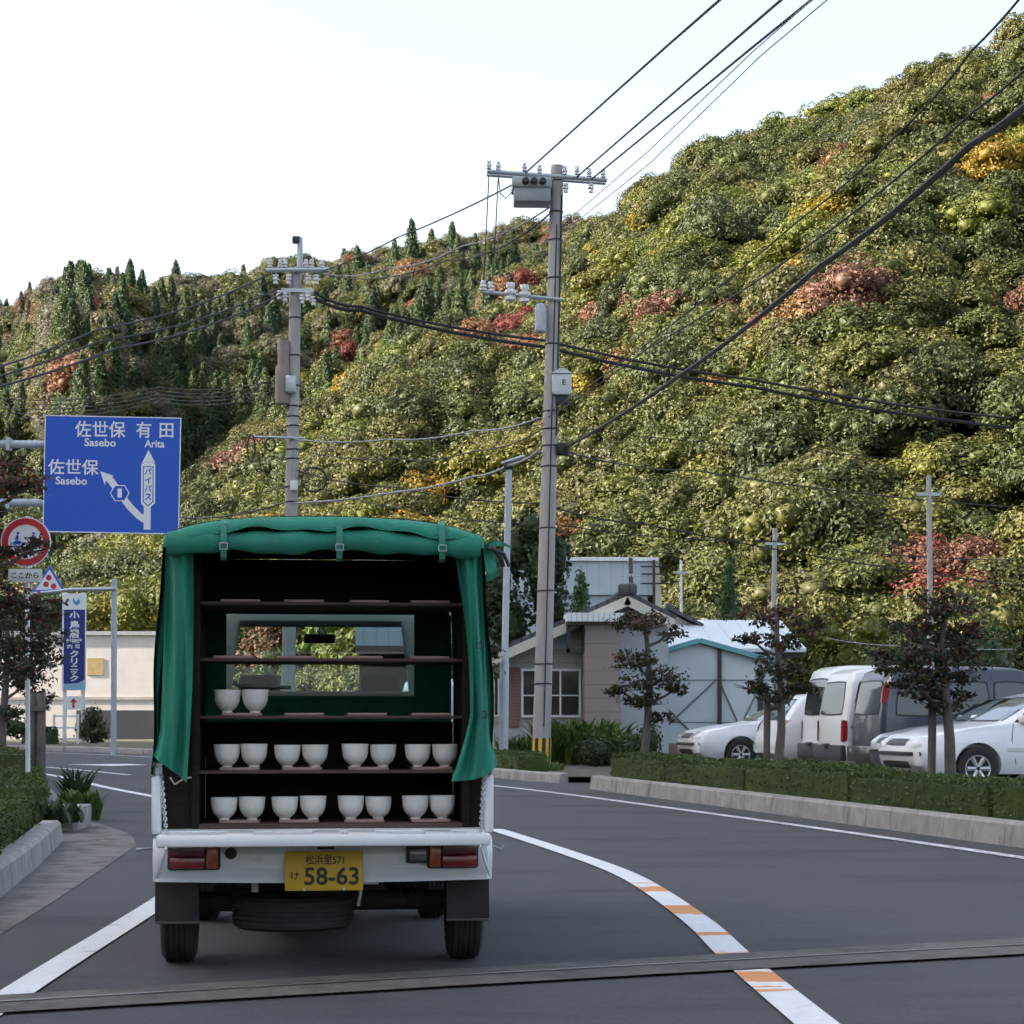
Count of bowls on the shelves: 18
